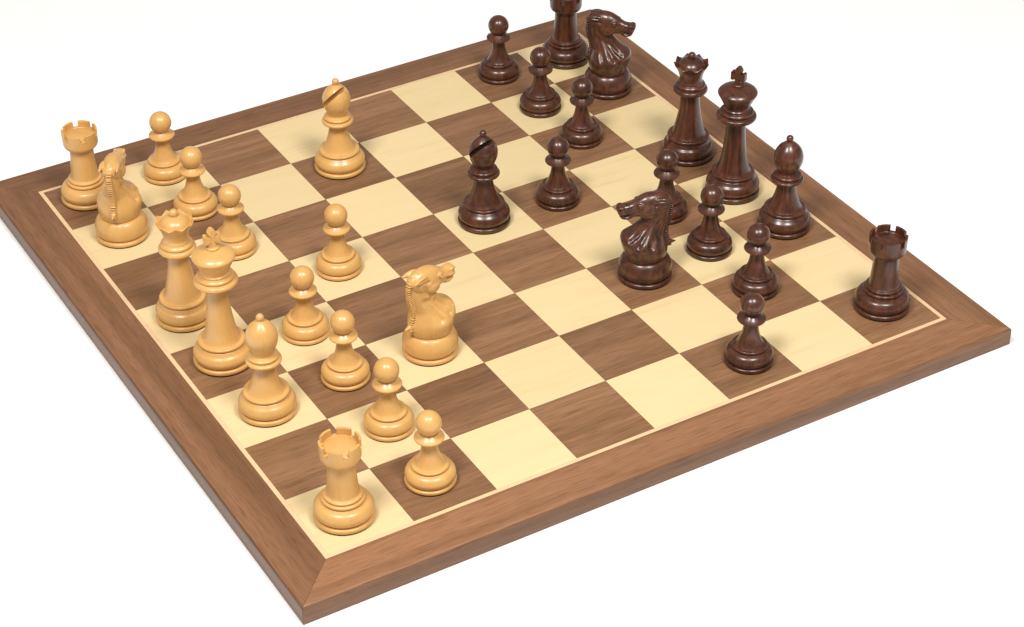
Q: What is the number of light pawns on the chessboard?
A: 8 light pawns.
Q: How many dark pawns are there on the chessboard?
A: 8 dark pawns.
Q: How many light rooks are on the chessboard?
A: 2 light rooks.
